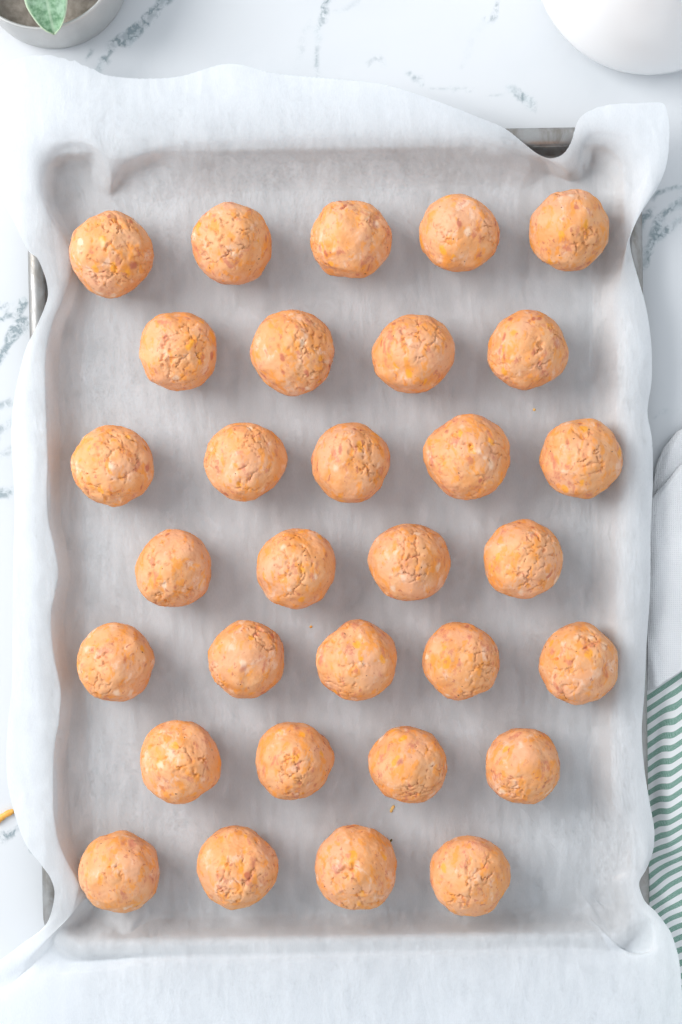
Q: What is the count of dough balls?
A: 31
